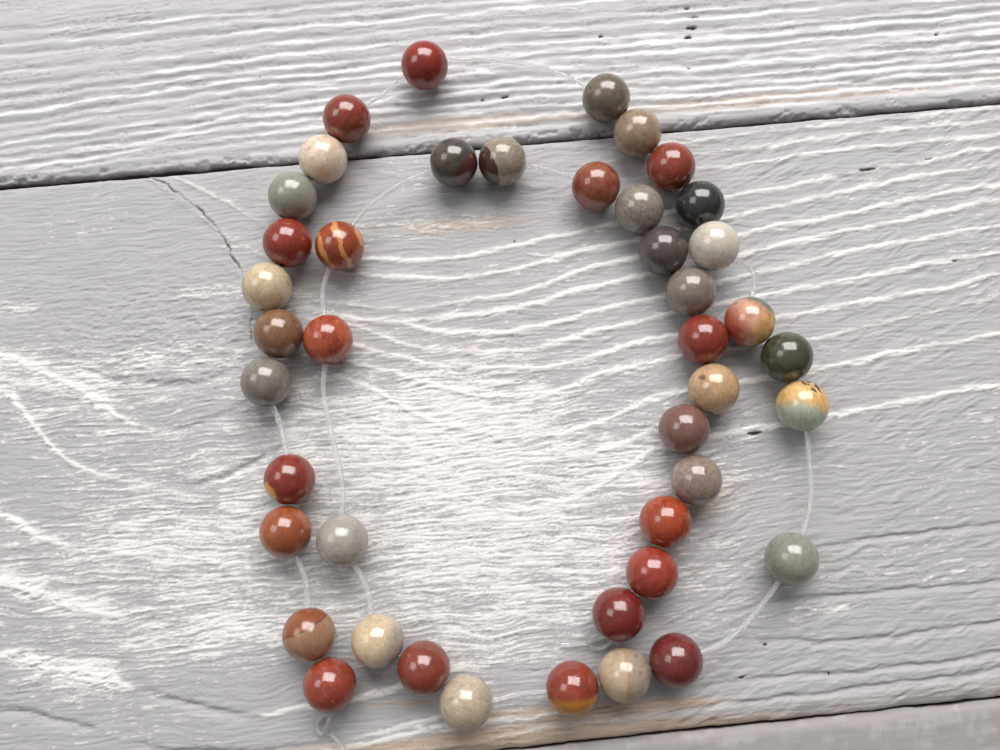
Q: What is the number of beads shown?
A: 43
